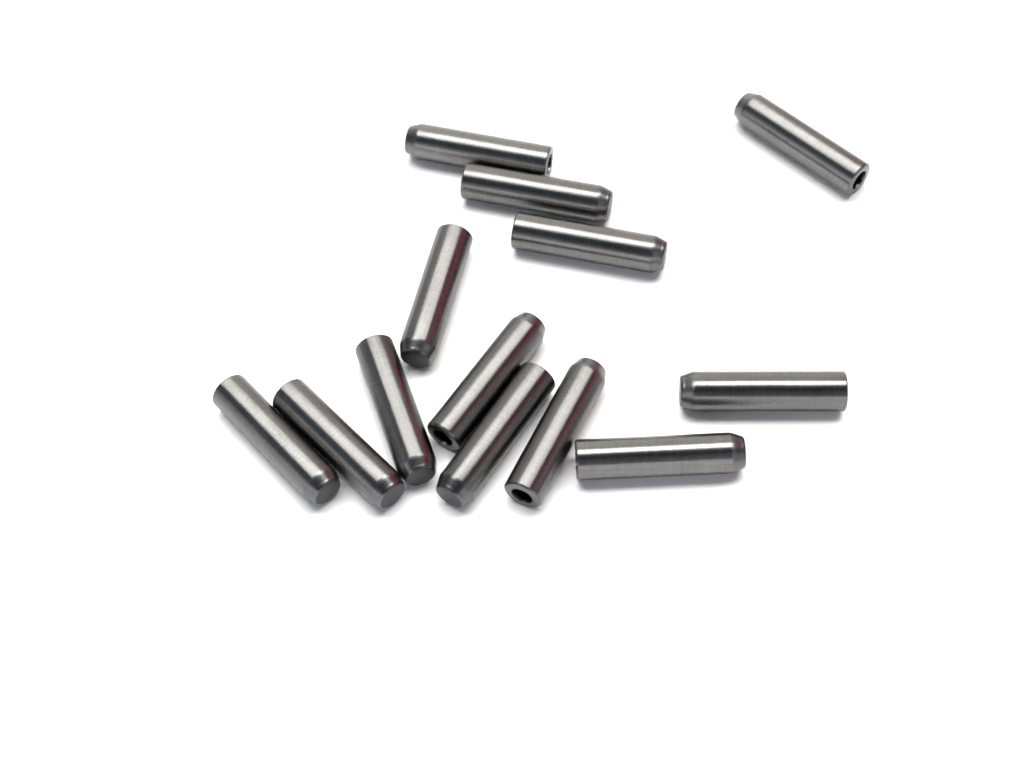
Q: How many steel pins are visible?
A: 13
